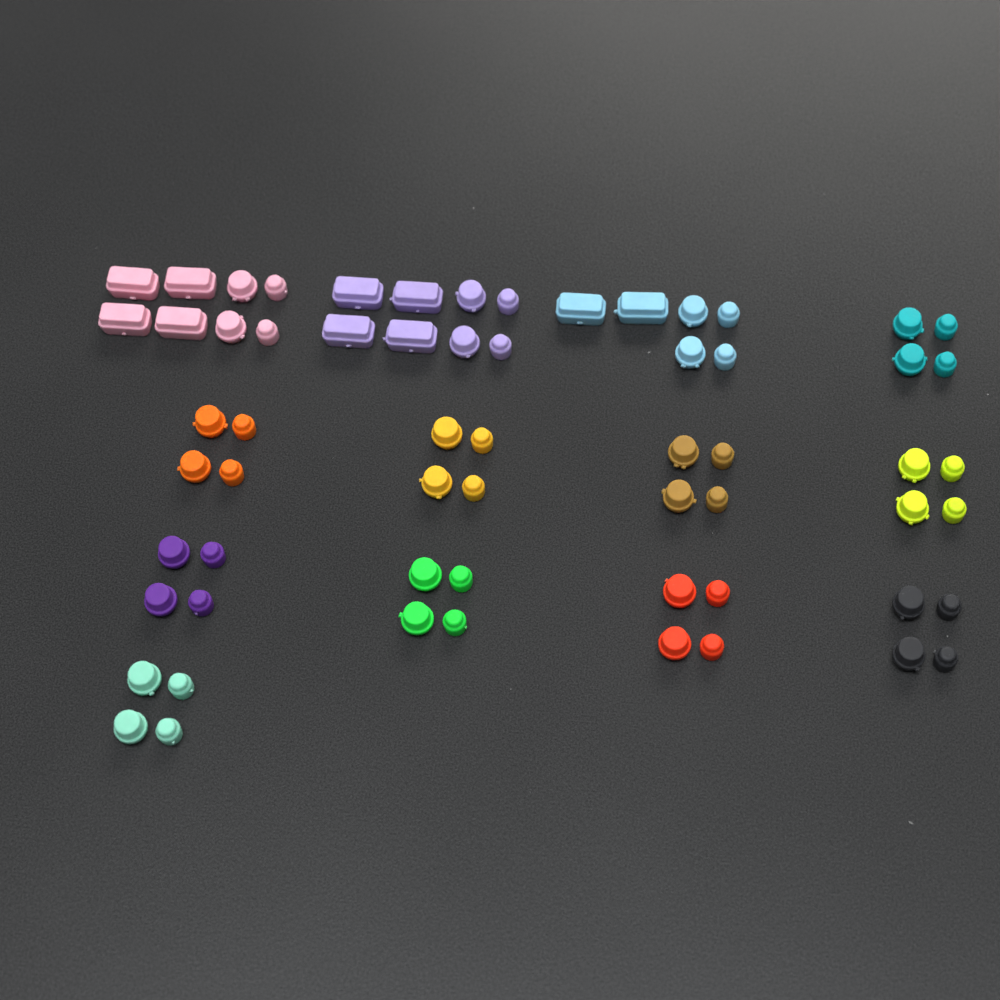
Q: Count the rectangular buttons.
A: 10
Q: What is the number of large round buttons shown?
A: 26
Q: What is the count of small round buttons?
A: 26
